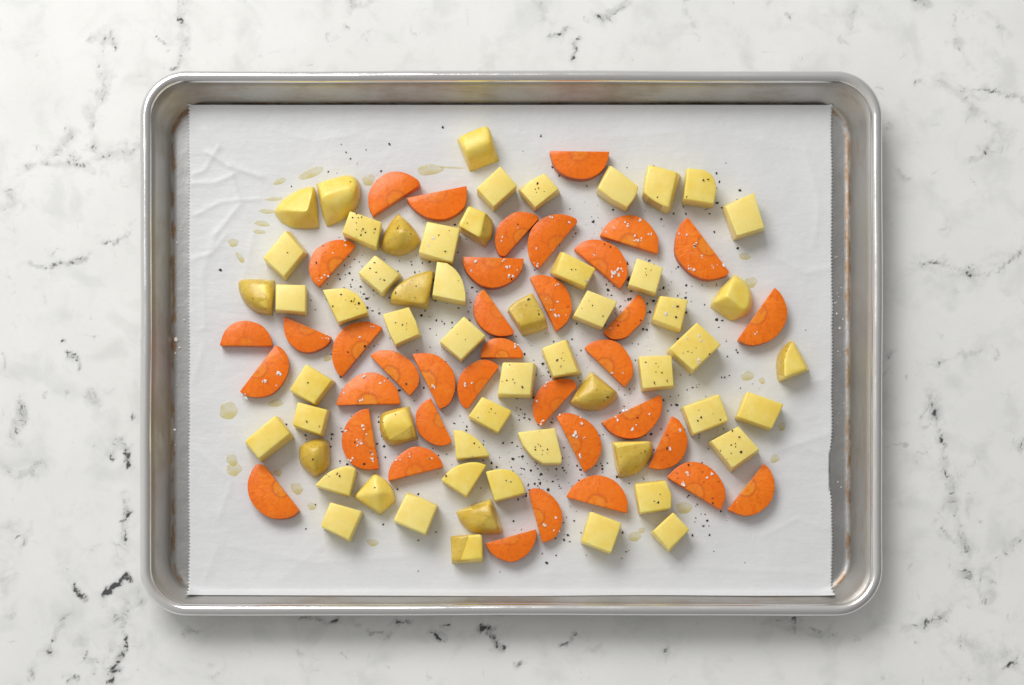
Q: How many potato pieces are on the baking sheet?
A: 57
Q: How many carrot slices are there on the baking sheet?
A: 37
